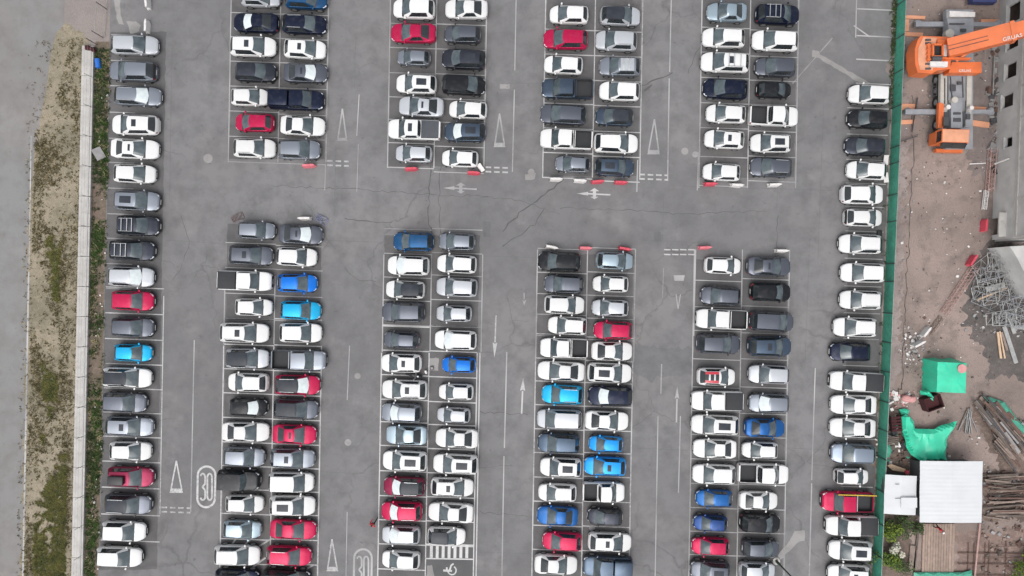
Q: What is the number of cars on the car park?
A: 192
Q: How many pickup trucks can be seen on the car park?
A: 16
